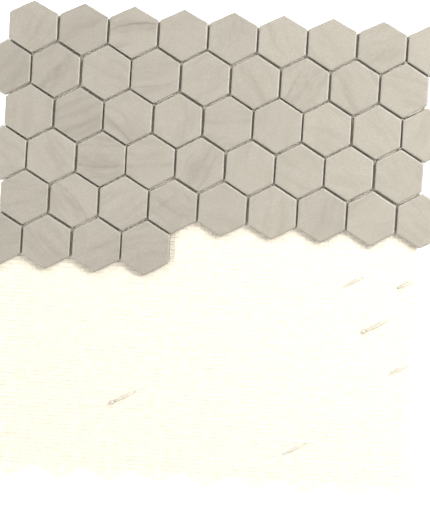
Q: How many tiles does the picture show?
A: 49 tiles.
